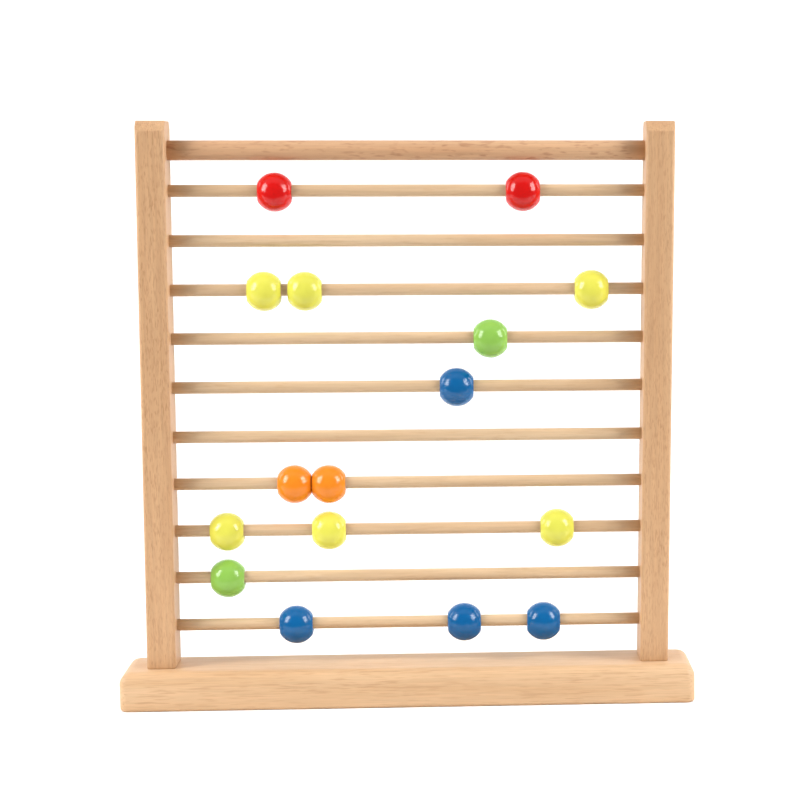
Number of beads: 16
